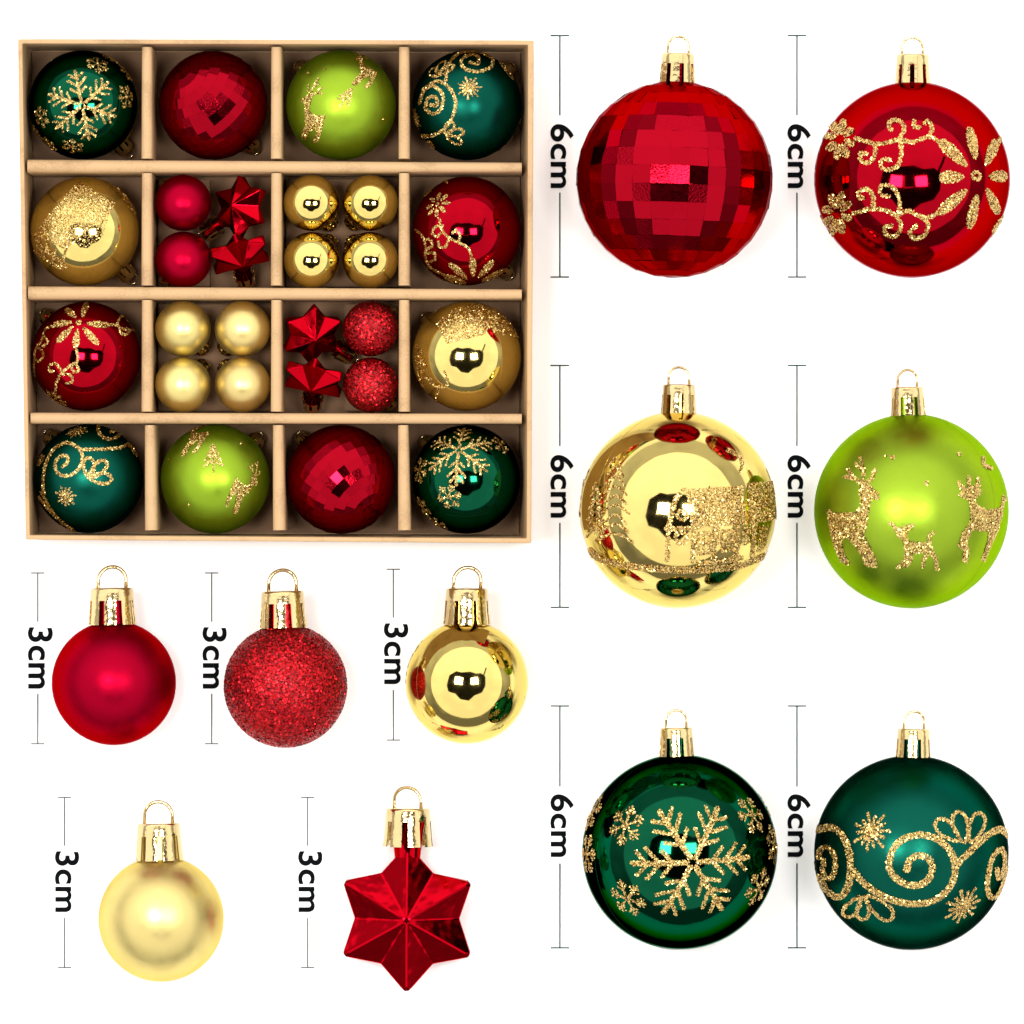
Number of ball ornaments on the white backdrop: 34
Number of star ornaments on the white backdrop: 5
